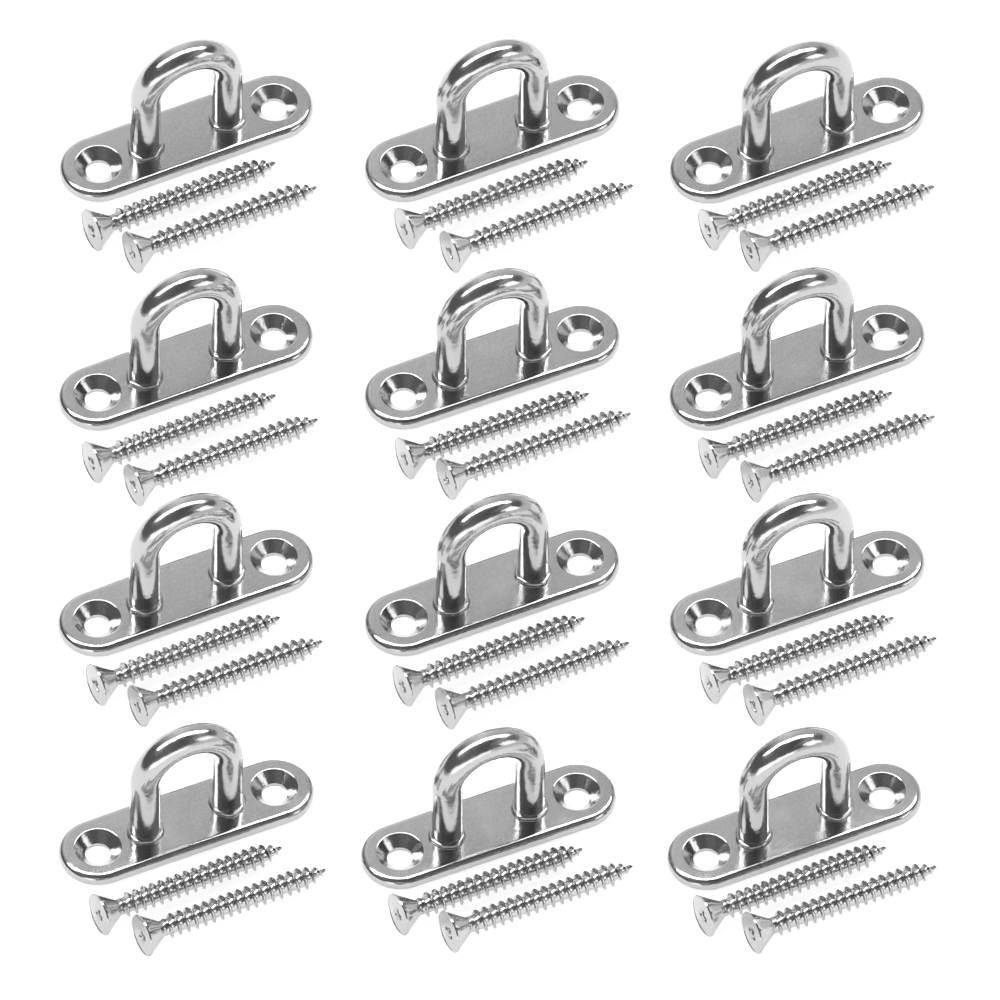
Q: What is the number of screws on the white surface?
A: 24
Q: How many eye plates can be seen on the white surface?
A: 12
